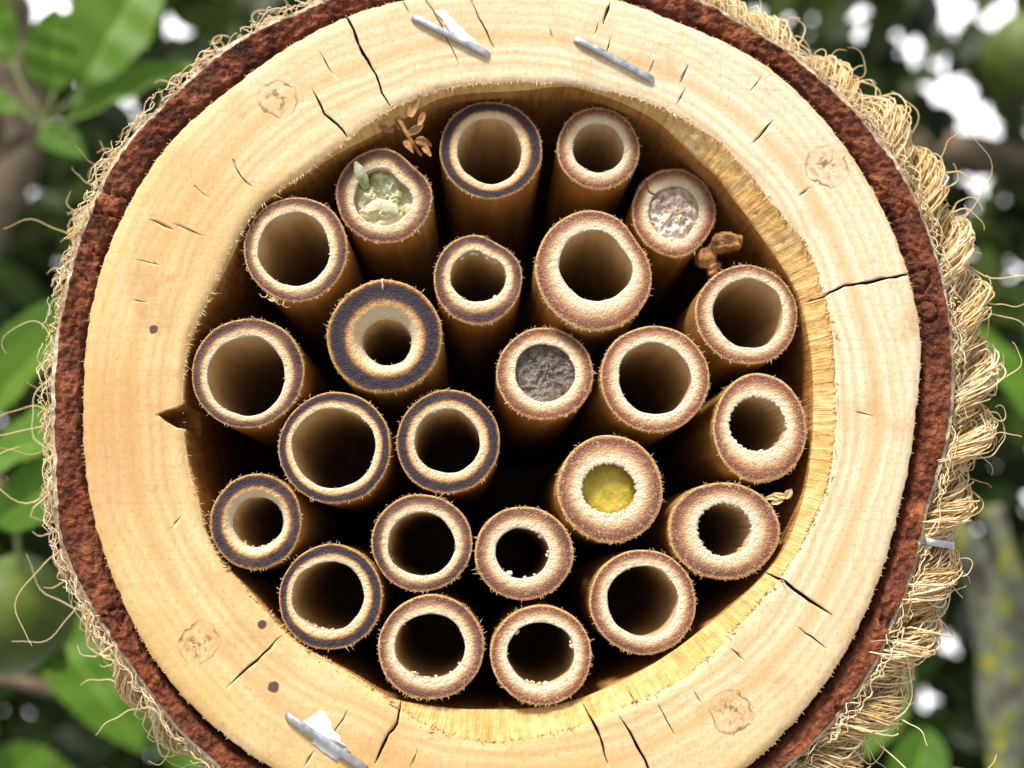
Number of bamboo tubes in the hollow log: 24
